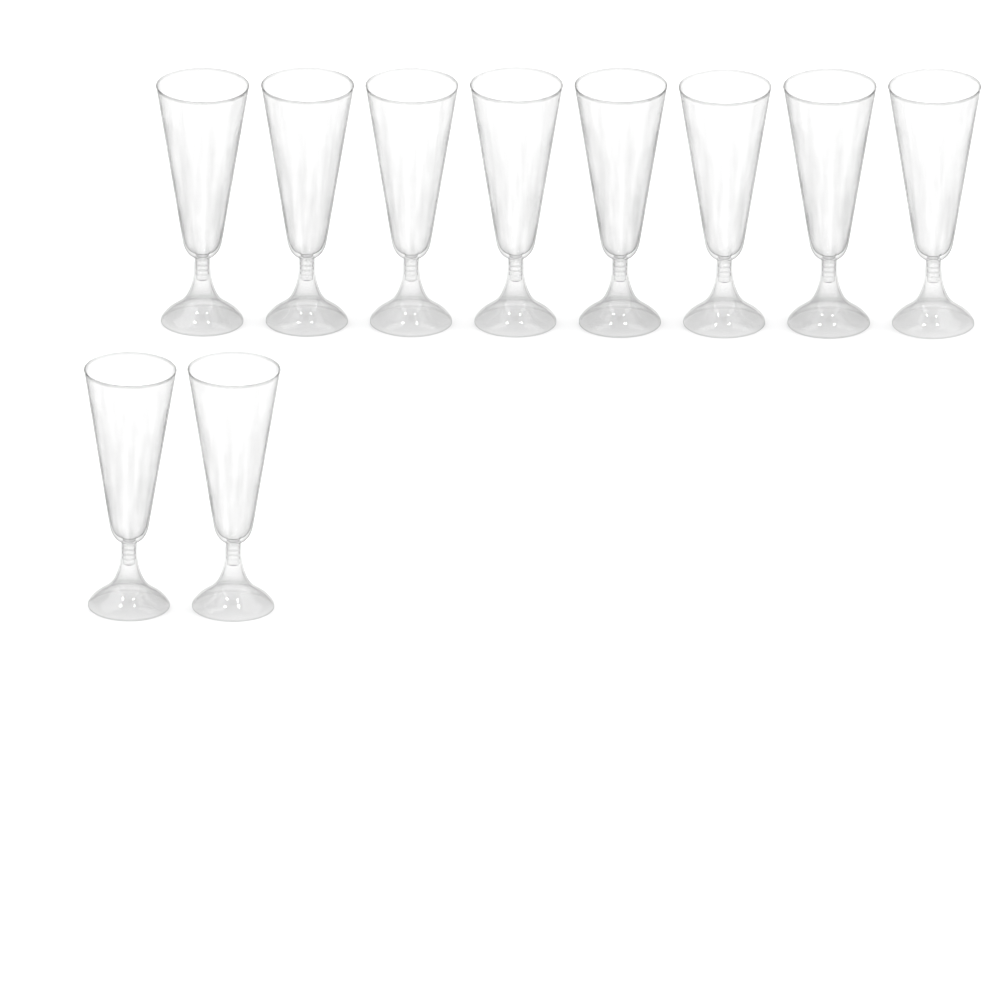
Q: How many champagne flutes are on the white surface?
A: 10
